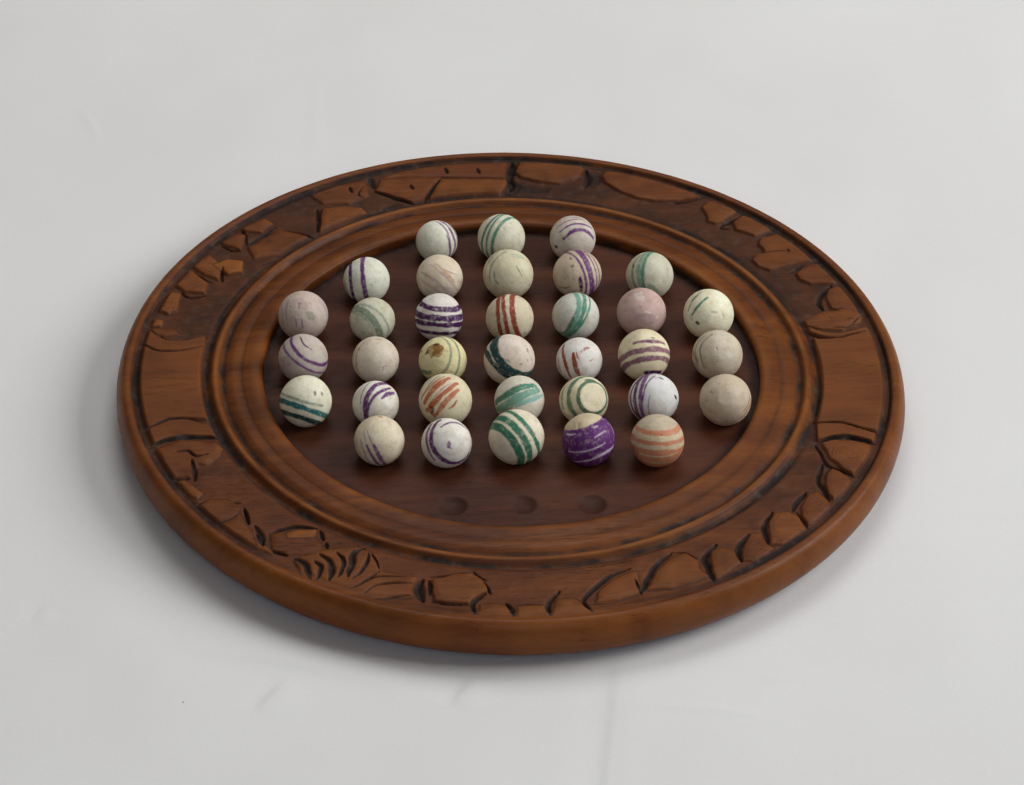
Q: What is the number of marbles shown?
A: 34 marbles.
